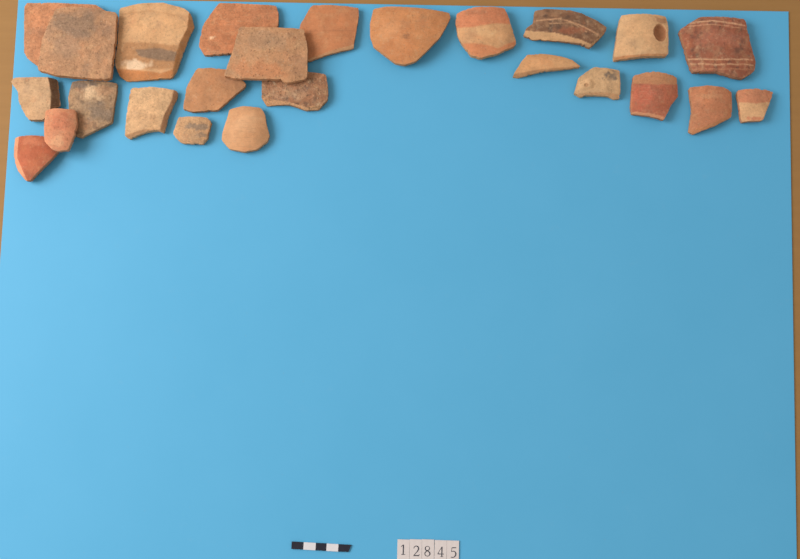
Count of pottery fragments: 25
